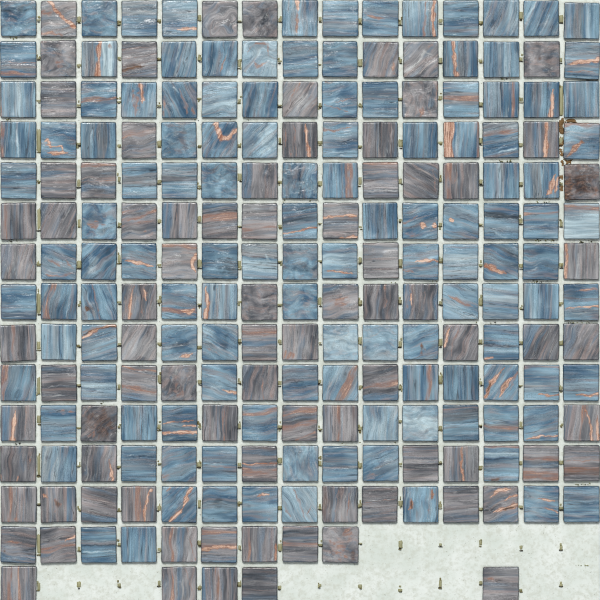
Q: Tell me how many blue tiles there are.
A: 126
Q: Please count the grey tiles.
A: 83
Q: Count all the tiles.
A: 209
